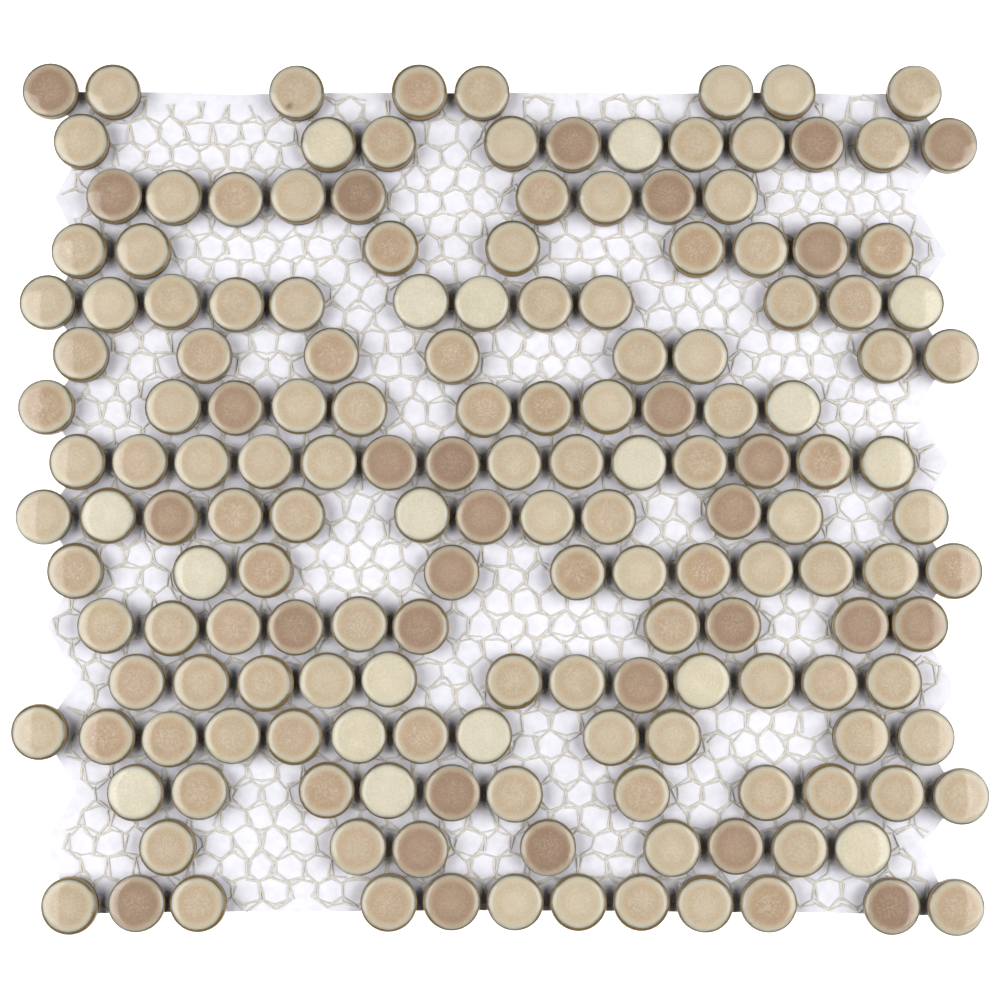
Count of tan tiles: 121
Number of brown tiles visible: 30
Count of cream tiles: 18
